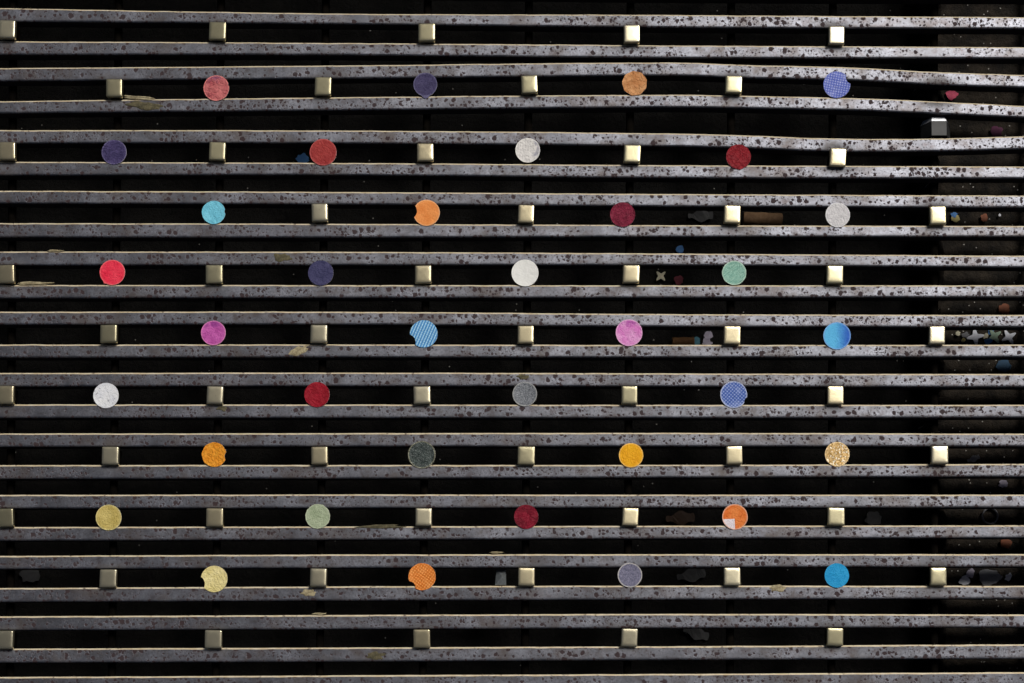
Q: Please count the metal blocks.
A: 53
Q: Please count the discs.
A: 36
